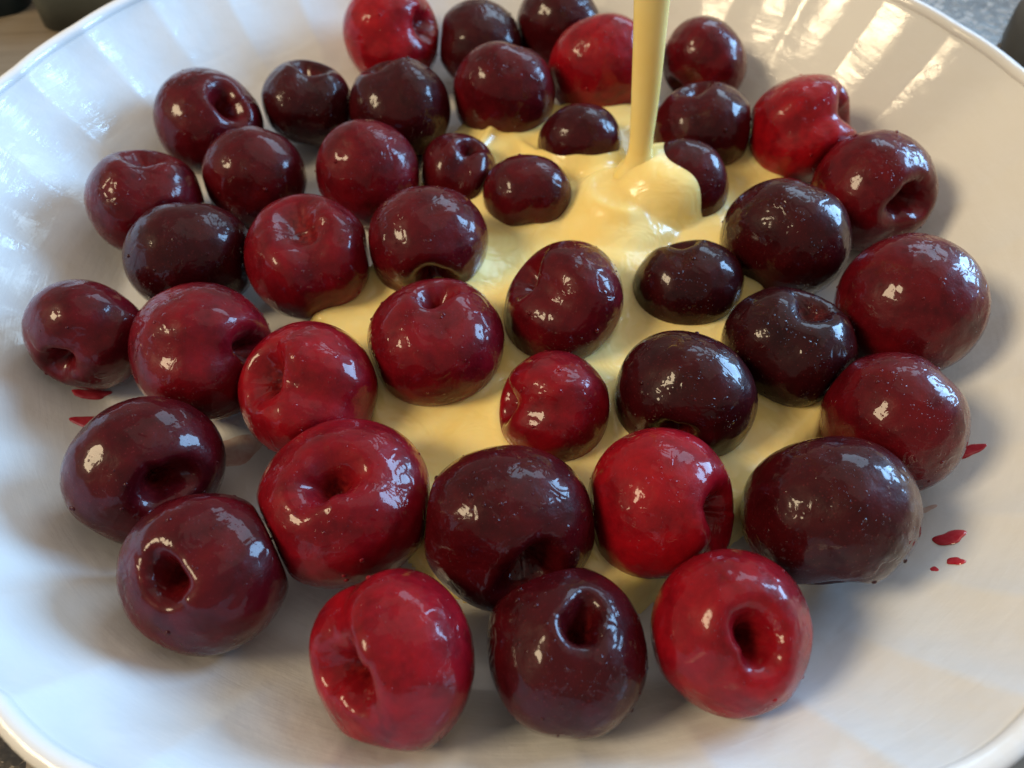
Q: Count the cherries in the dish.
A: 43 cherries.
